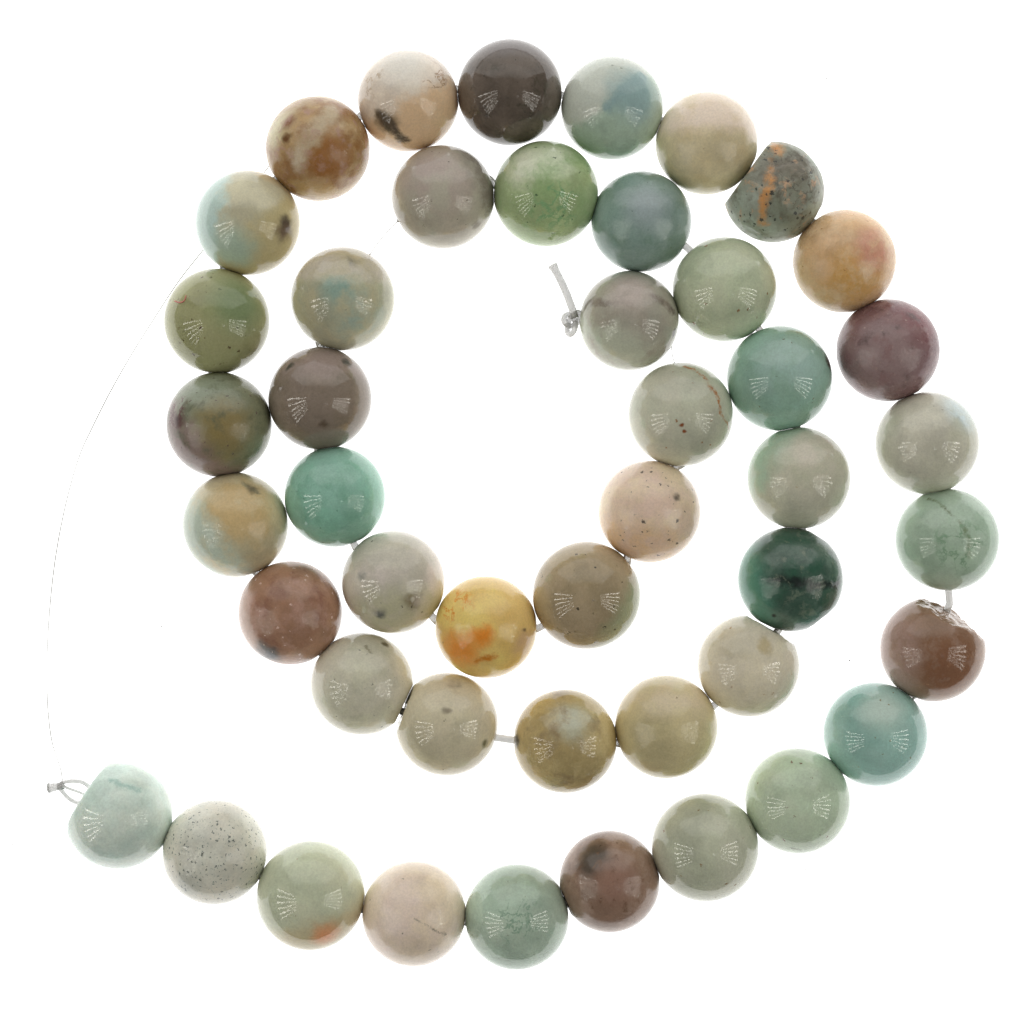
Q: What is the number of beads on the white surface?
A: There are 46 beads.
